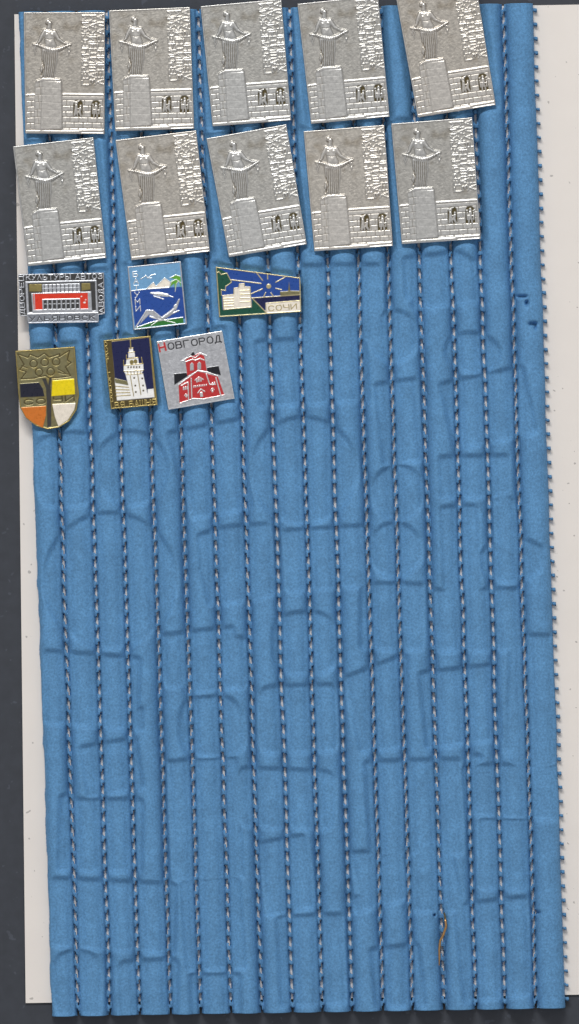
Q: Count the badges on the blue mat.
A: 16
